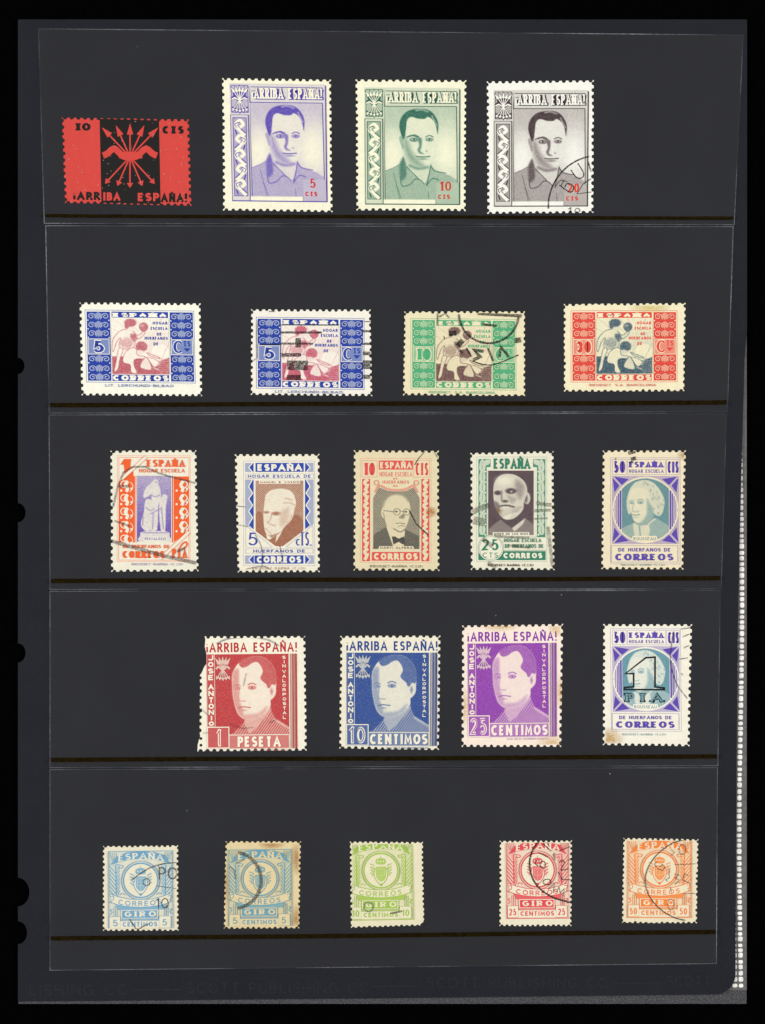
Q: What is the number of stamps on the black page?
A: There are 22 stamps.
